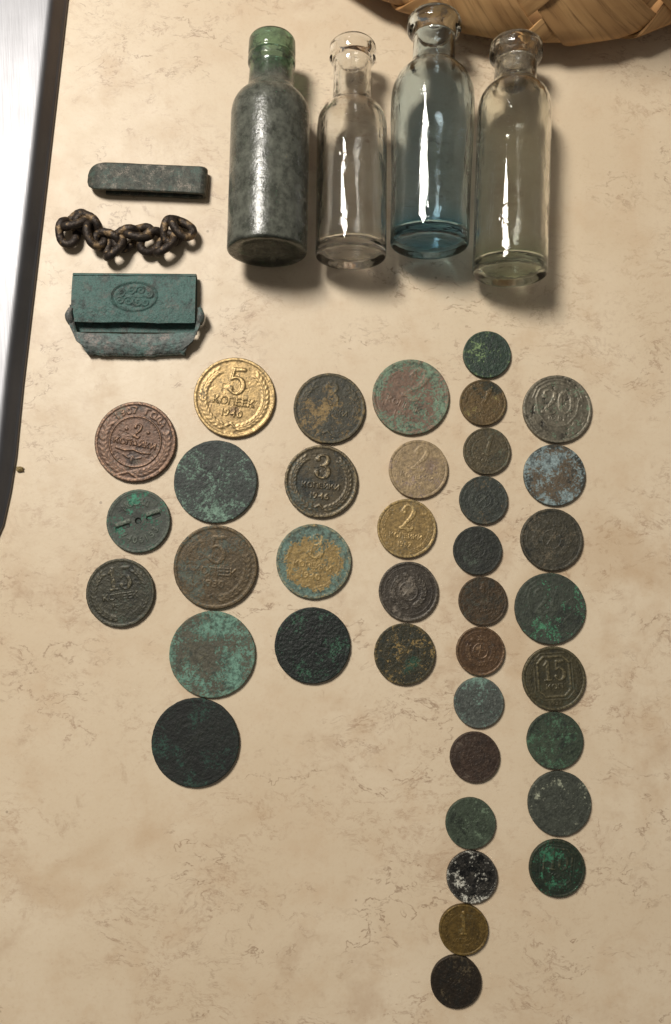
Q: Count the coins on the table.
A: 38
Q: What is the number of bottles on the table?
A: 4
